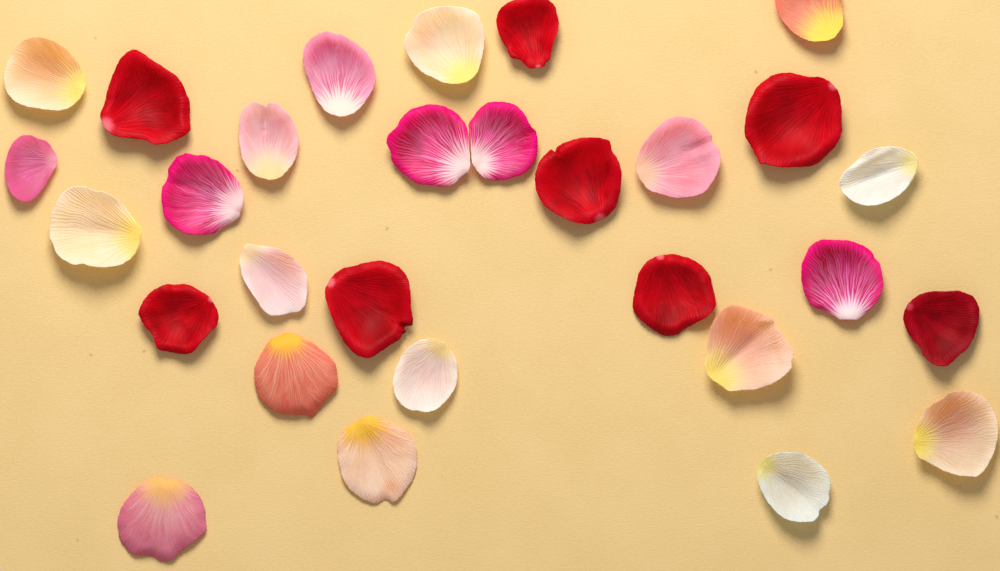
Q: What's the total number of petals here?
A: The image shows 29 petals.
